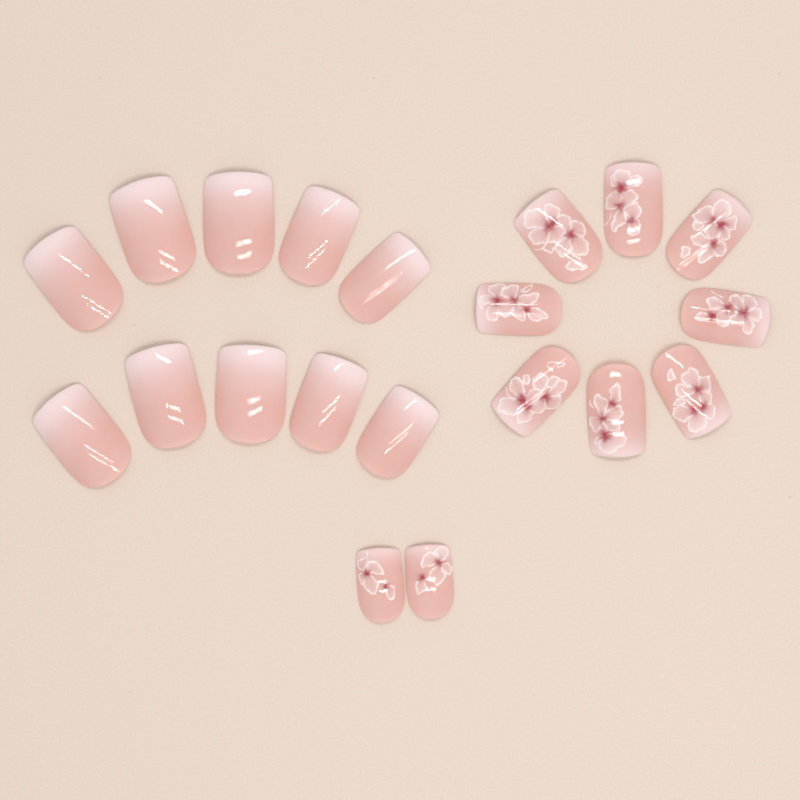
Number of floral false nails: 10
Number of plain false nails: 10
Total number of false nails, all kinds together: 20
